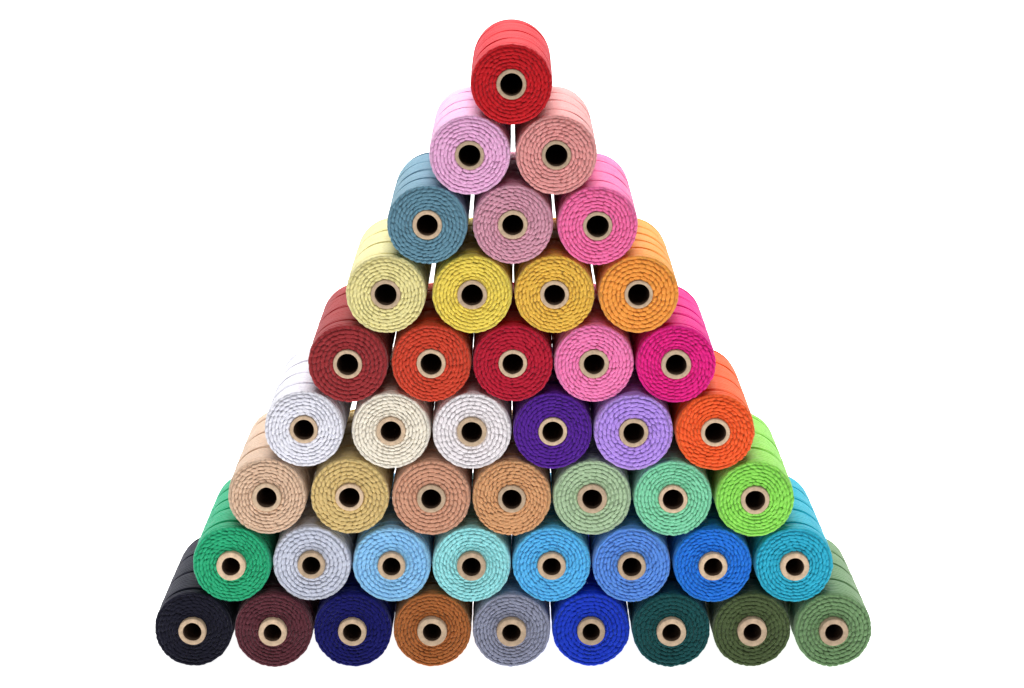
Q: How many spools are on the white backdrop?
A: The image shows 45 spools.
